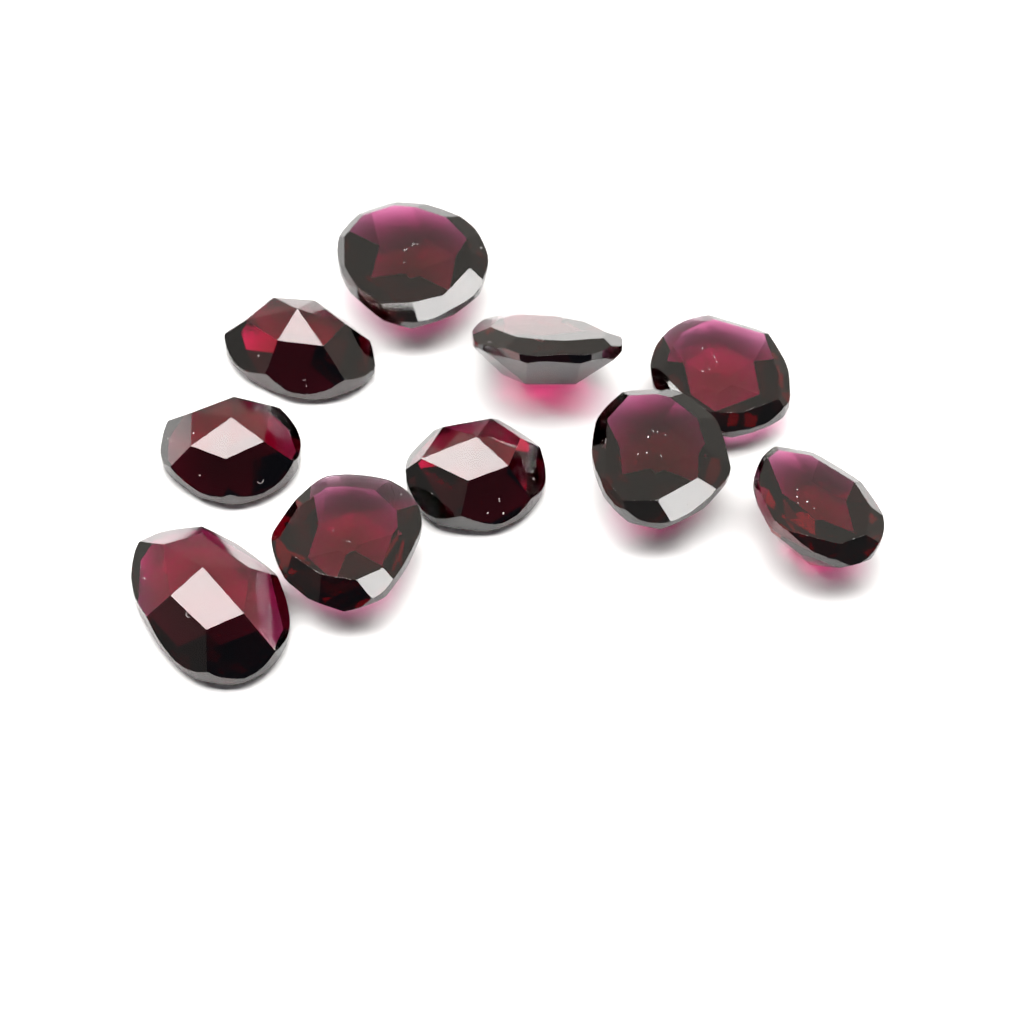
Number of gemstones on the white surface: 10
